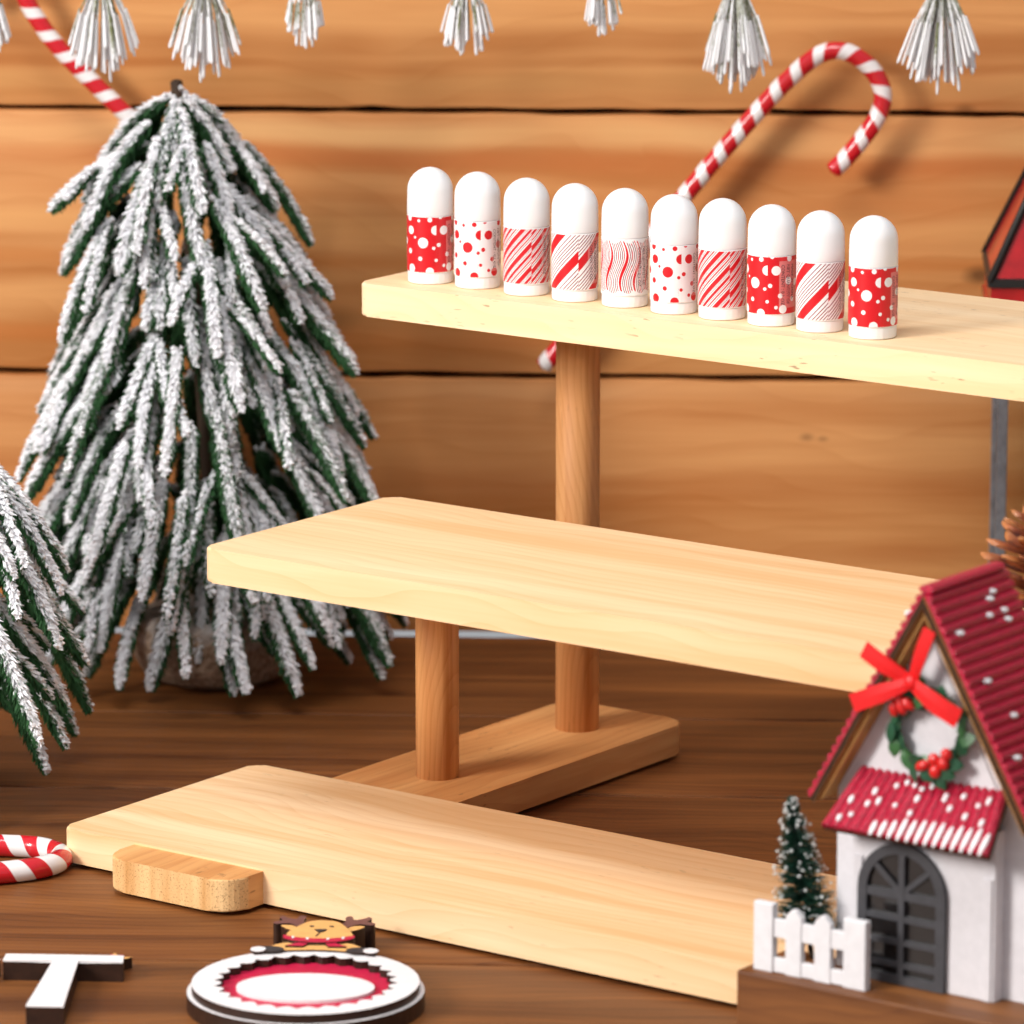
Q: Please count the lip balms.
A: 10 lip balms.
